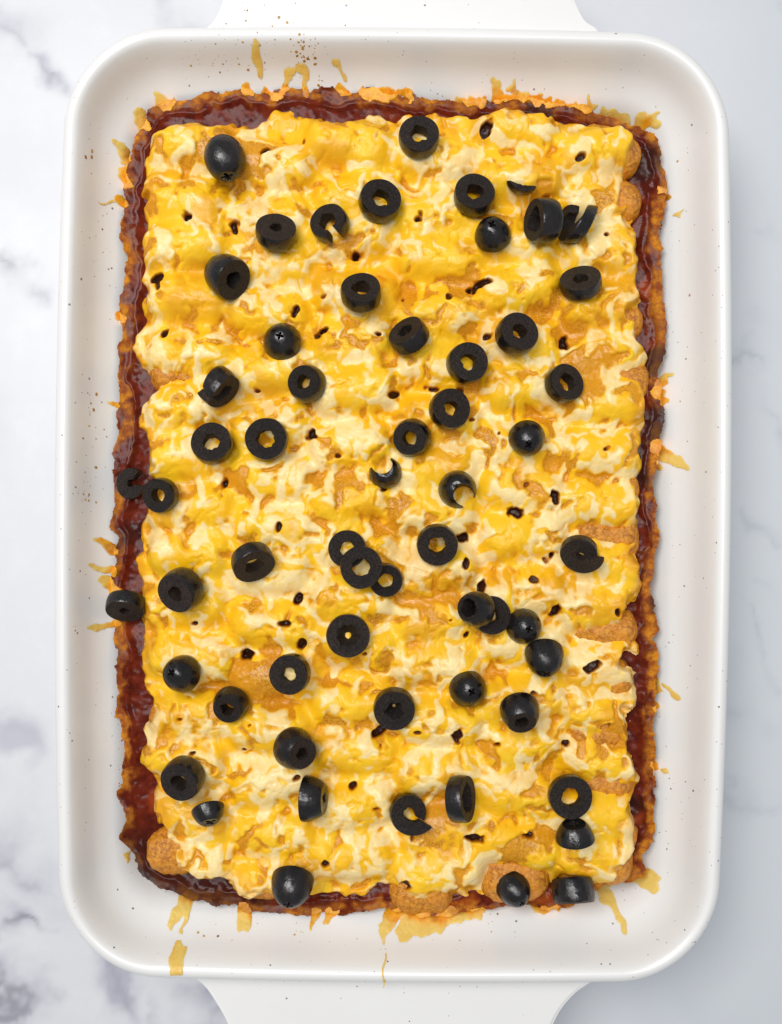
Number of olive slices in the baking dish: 59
